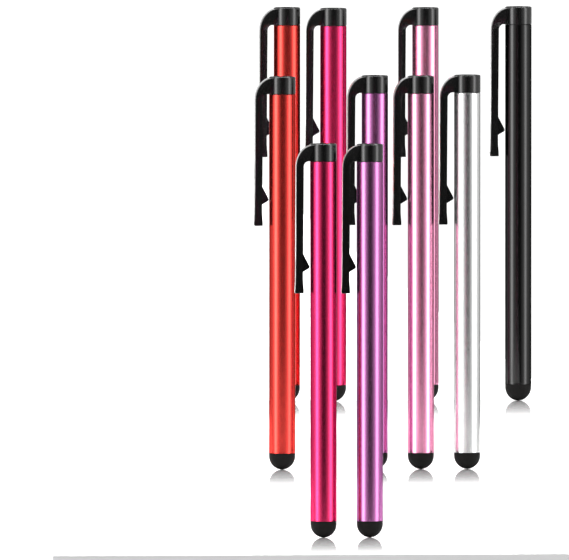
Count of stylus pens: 10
